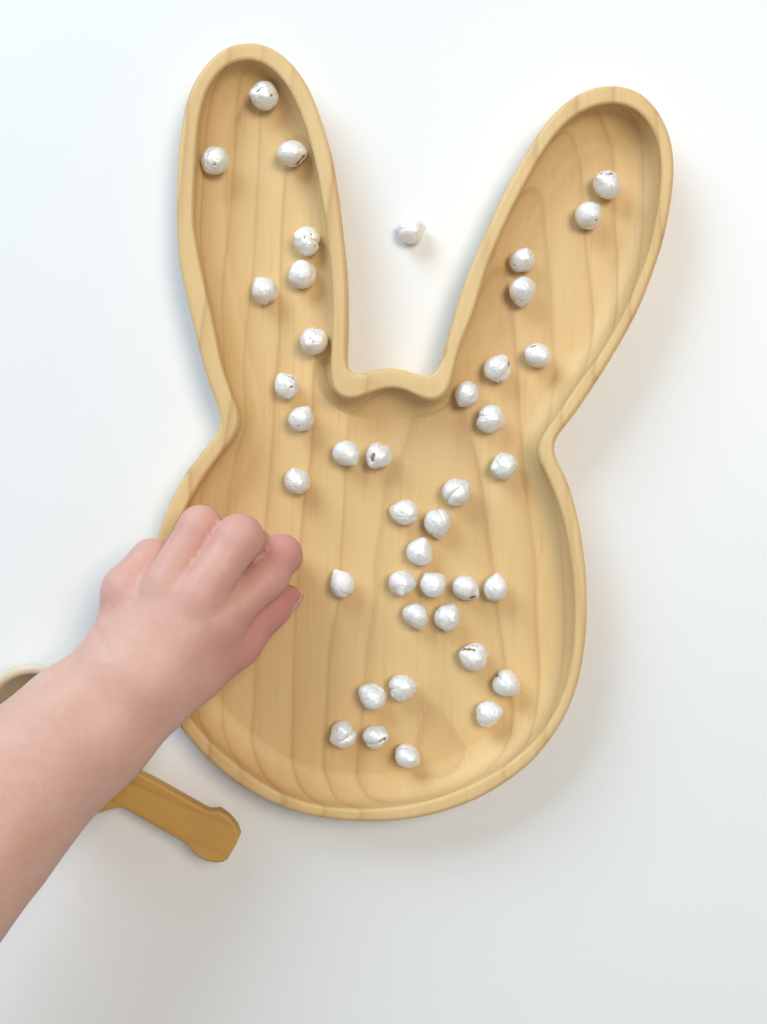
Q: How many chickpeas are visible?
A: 41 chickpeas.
